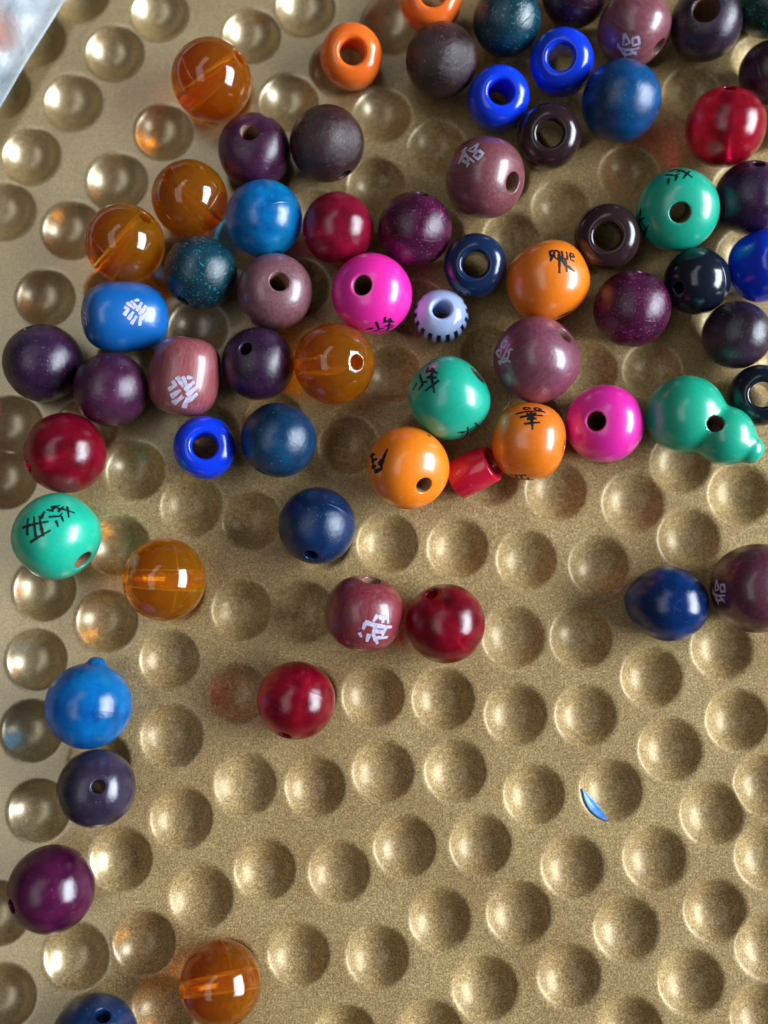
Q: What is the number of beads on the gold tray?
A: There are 66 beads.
